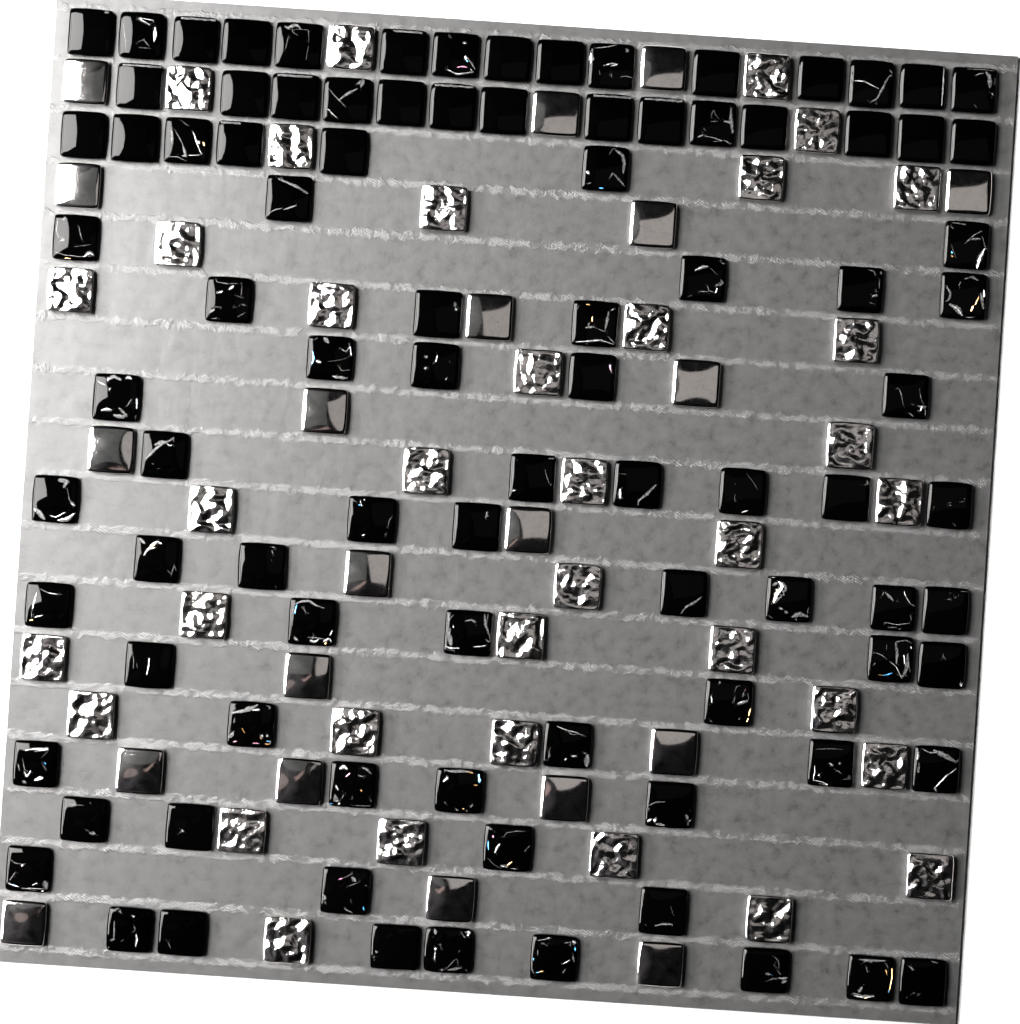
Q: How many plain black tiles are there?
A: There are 25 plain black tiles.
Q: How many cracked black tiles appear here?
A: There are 68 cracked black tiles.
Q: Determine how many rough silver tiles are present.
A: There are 36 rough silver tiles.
